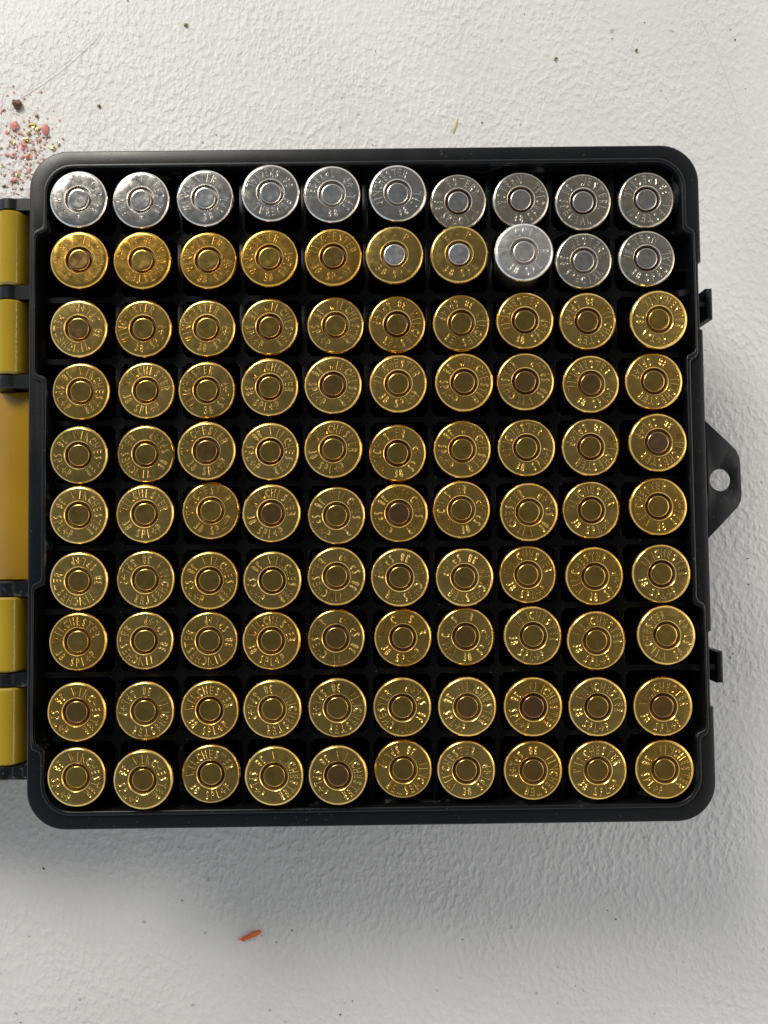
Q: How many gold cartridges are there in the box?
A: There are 87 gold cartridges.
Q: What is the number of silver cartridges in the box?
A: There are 13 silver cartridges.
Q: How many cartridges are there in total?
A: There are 100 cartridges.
